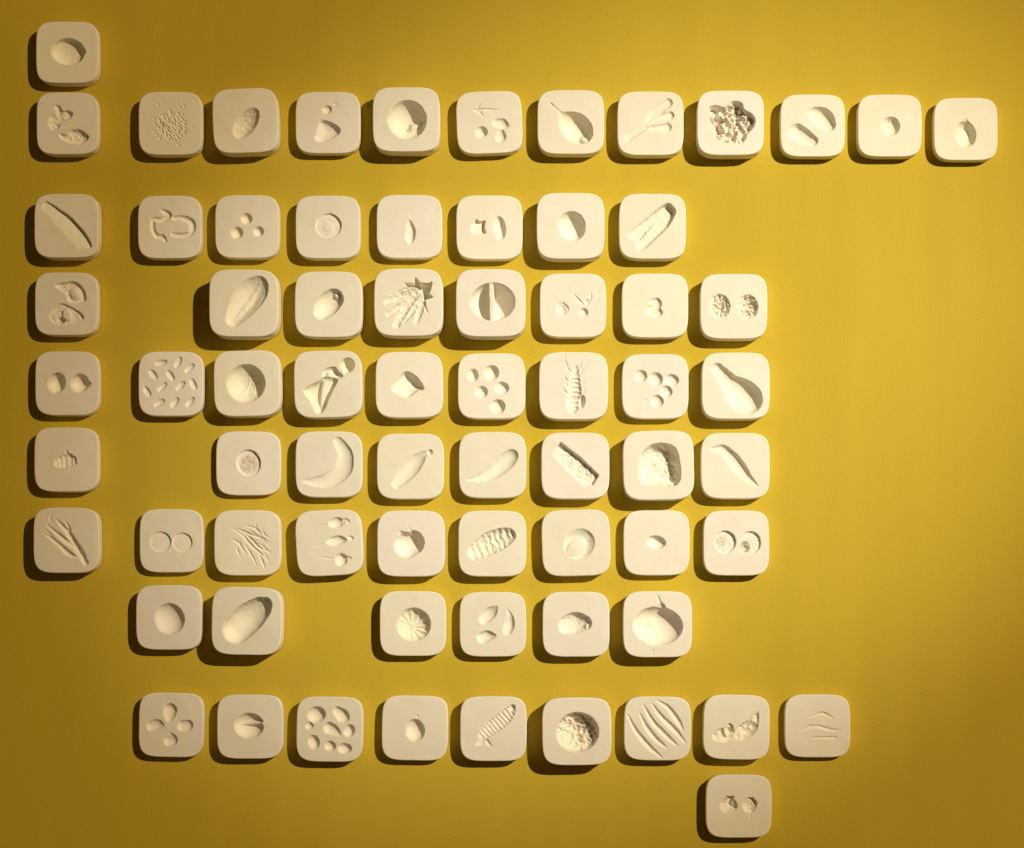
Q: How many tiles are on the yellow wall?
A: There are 71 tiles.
